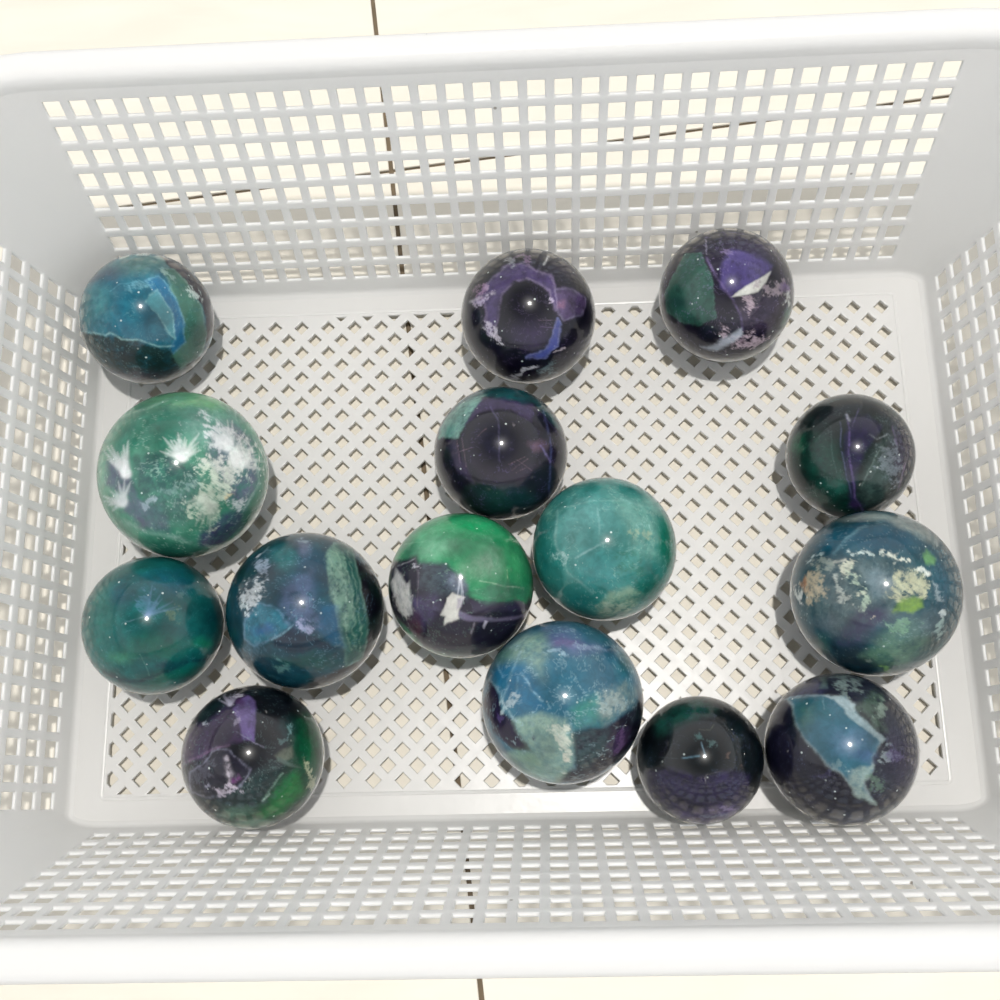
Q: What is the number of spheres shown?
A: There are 15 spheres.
